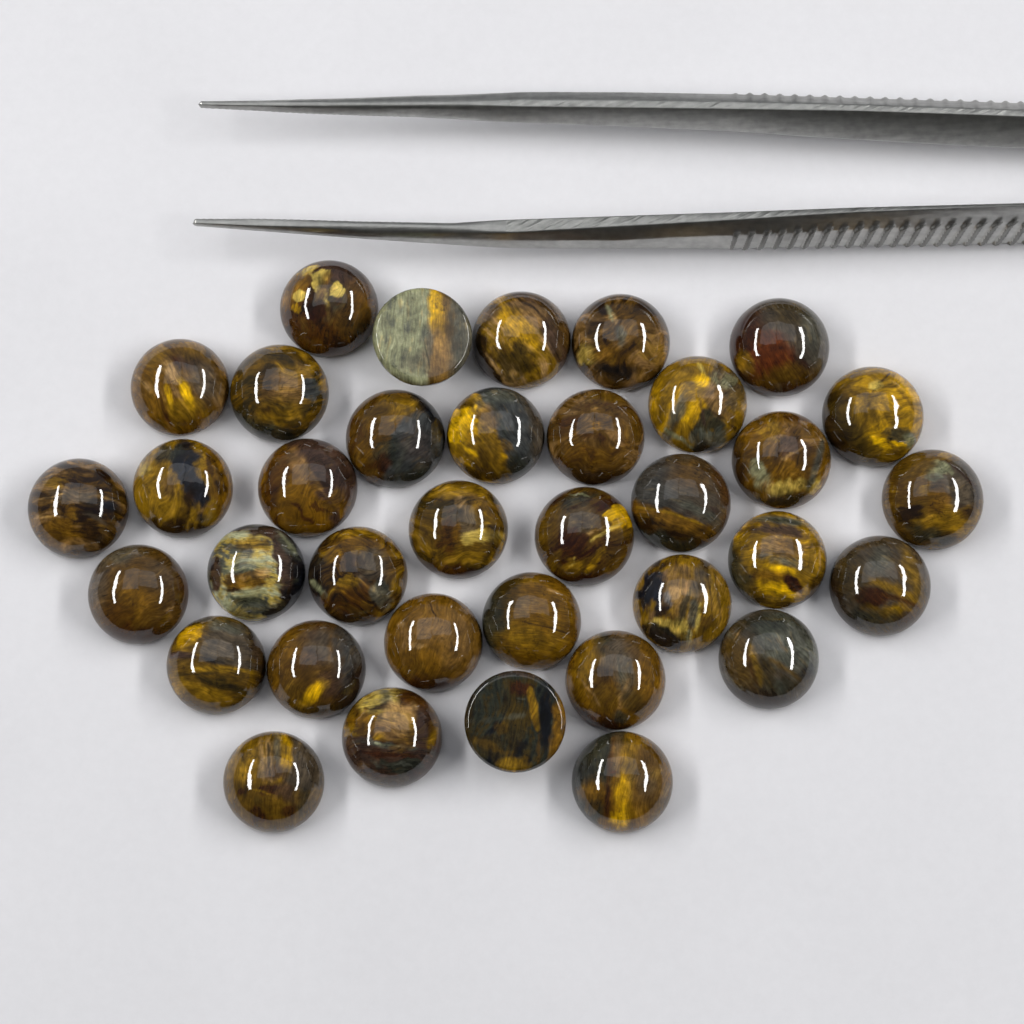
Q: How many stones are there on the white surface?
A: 36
